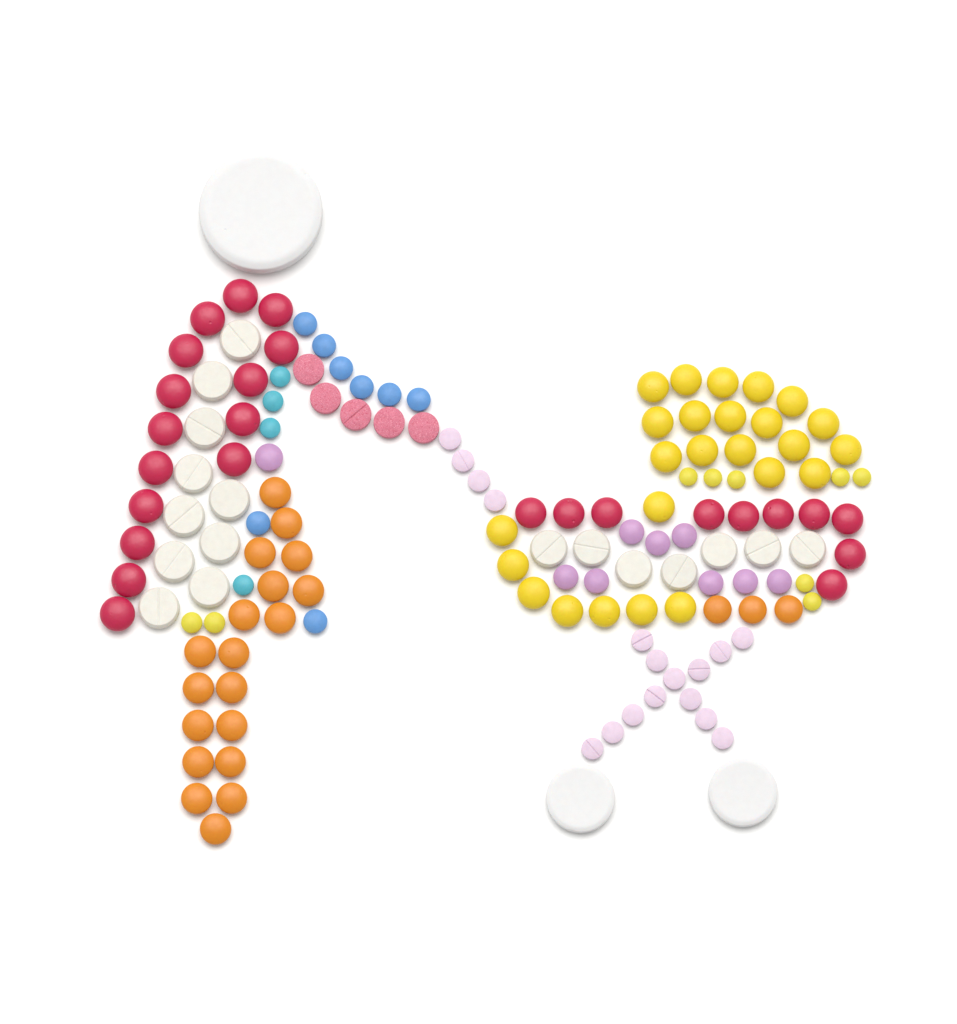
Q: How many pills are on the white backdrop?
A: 144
